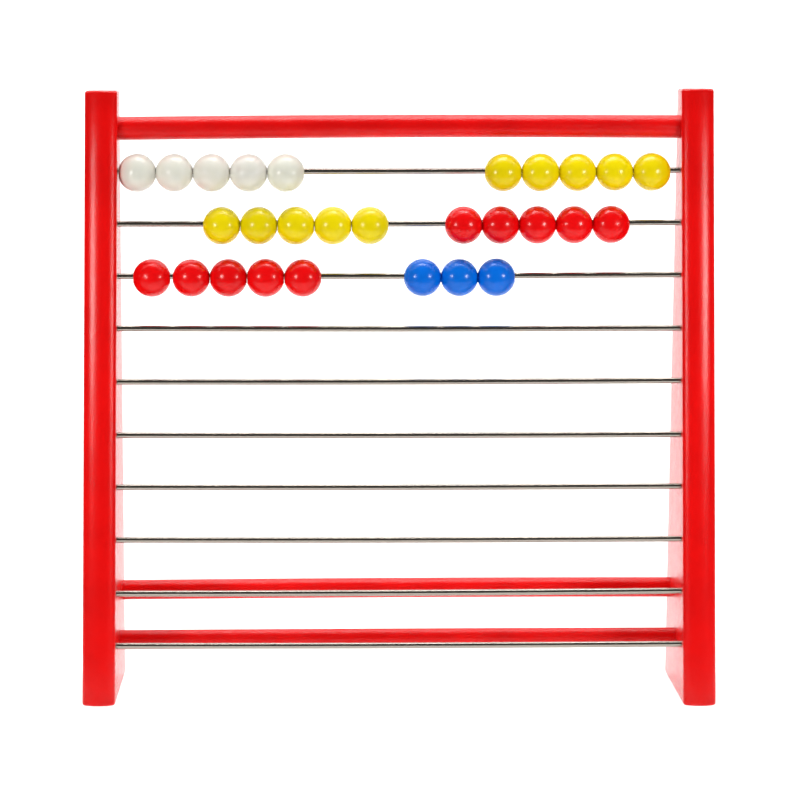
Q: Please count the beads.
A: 28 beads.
